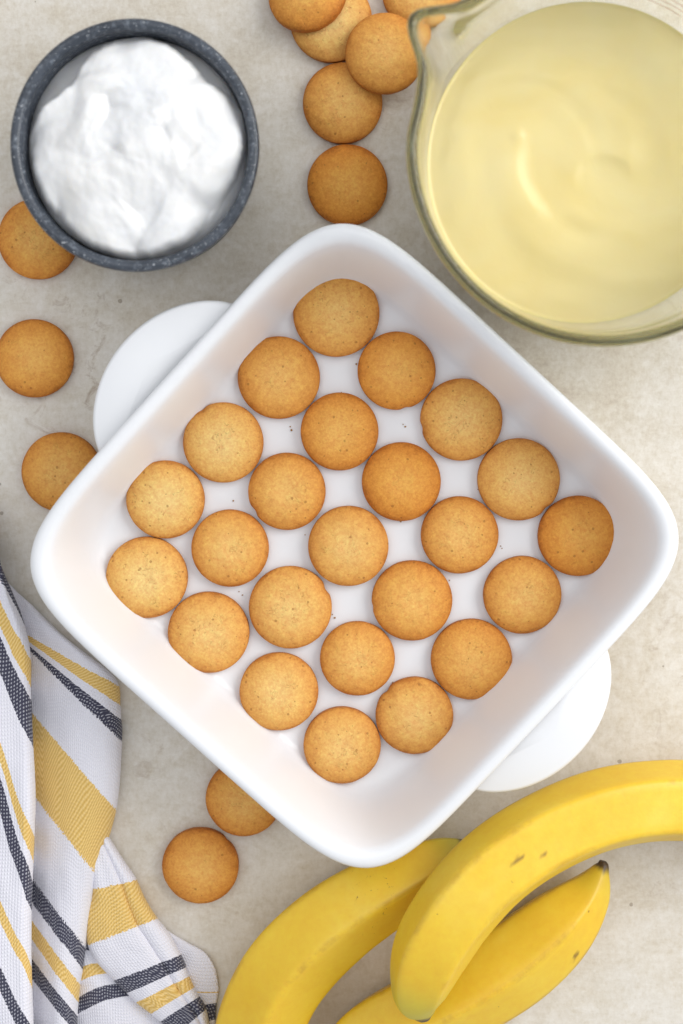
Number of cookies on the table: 35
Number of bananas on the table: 3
